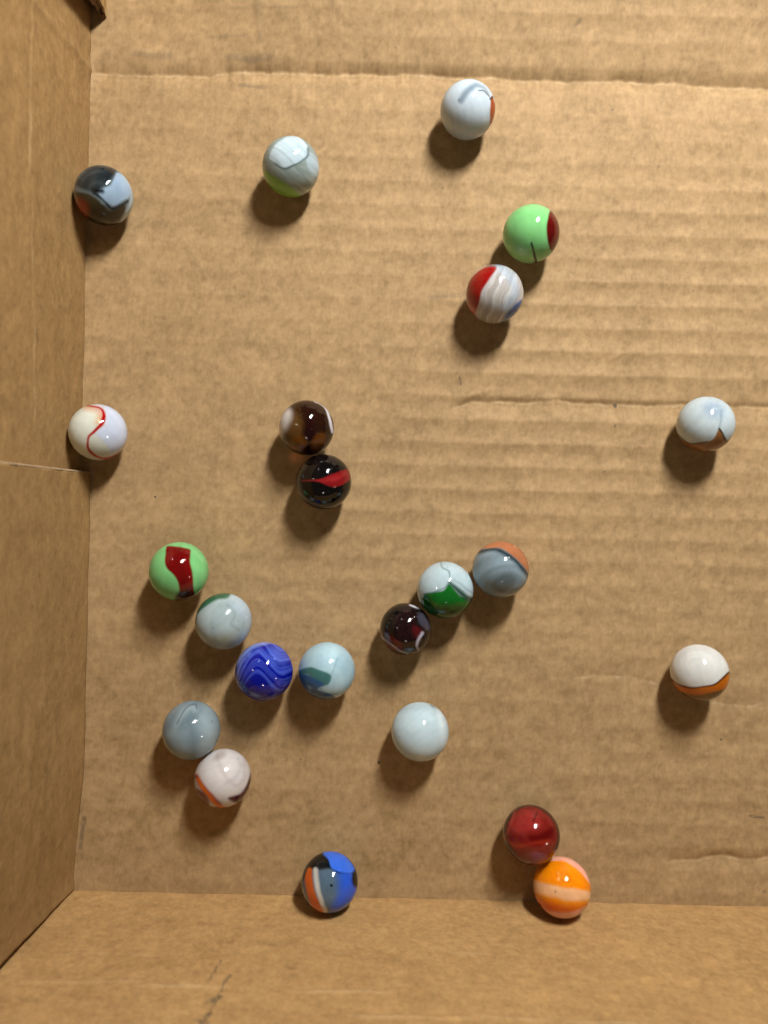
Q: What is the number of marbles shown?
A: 23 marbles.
